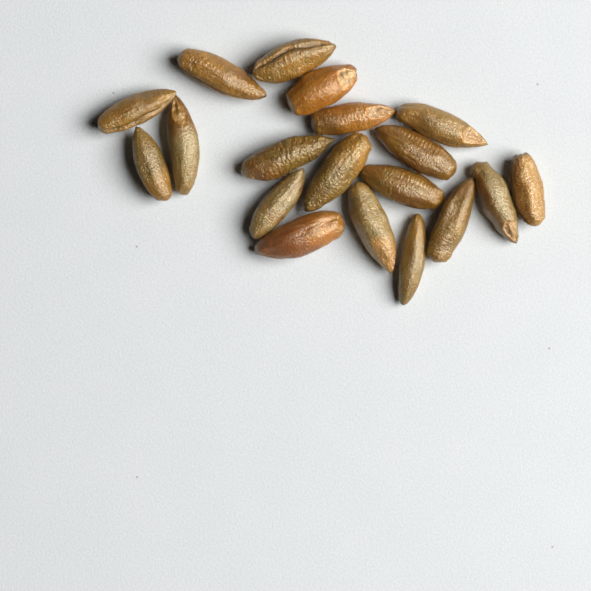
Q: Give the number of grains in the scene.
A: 19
